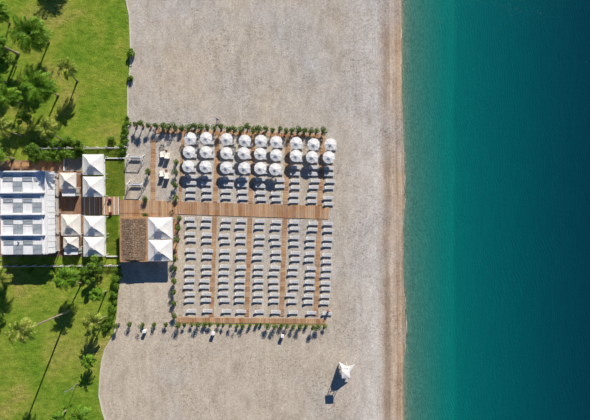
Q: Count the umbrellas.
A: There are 24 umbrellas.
